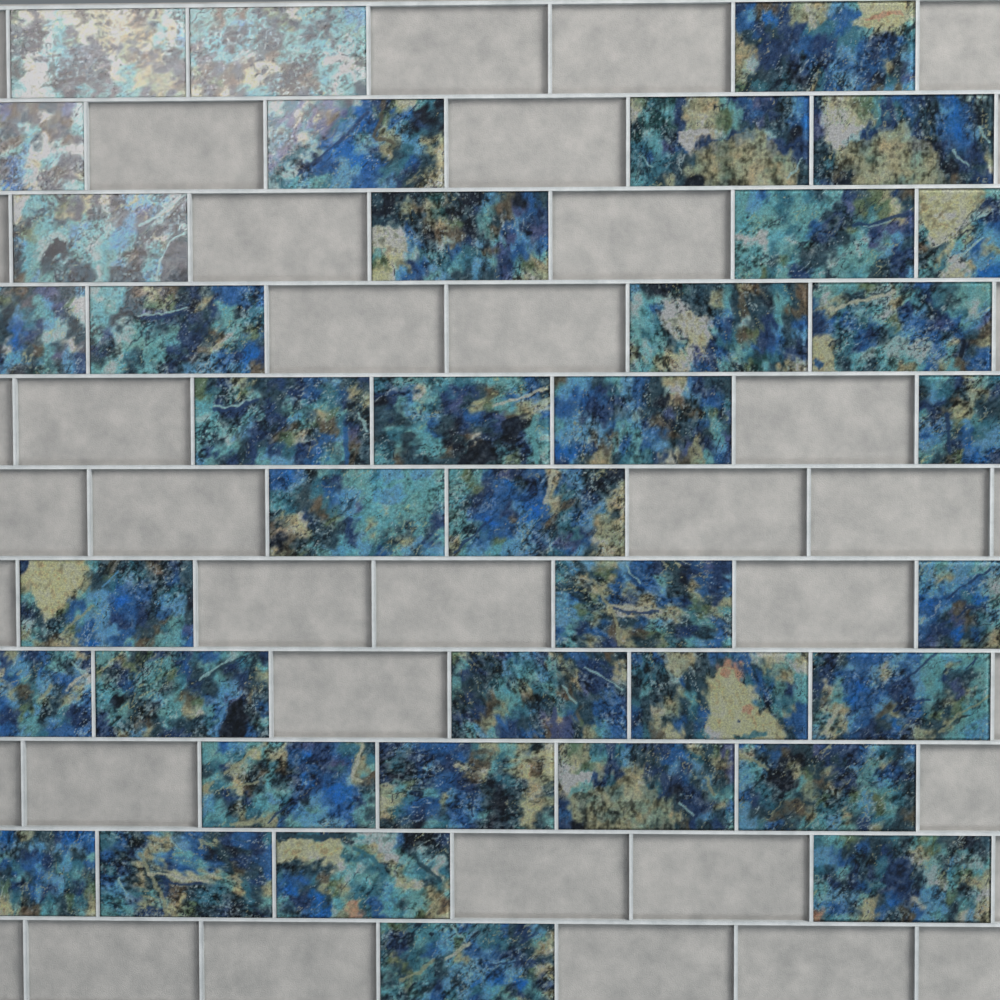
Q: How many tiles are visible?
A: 38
